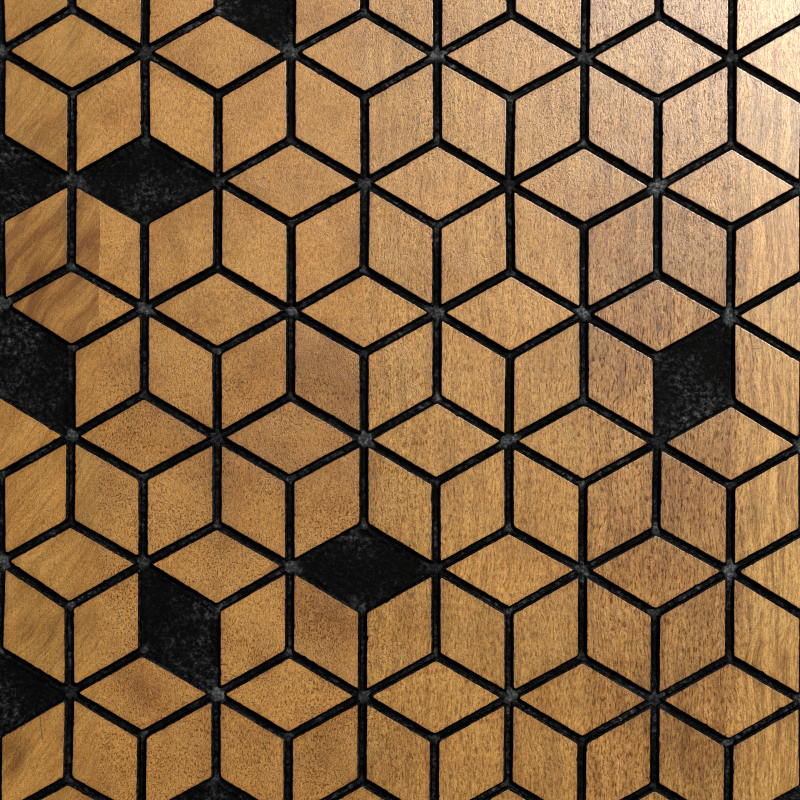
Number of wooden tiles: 109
